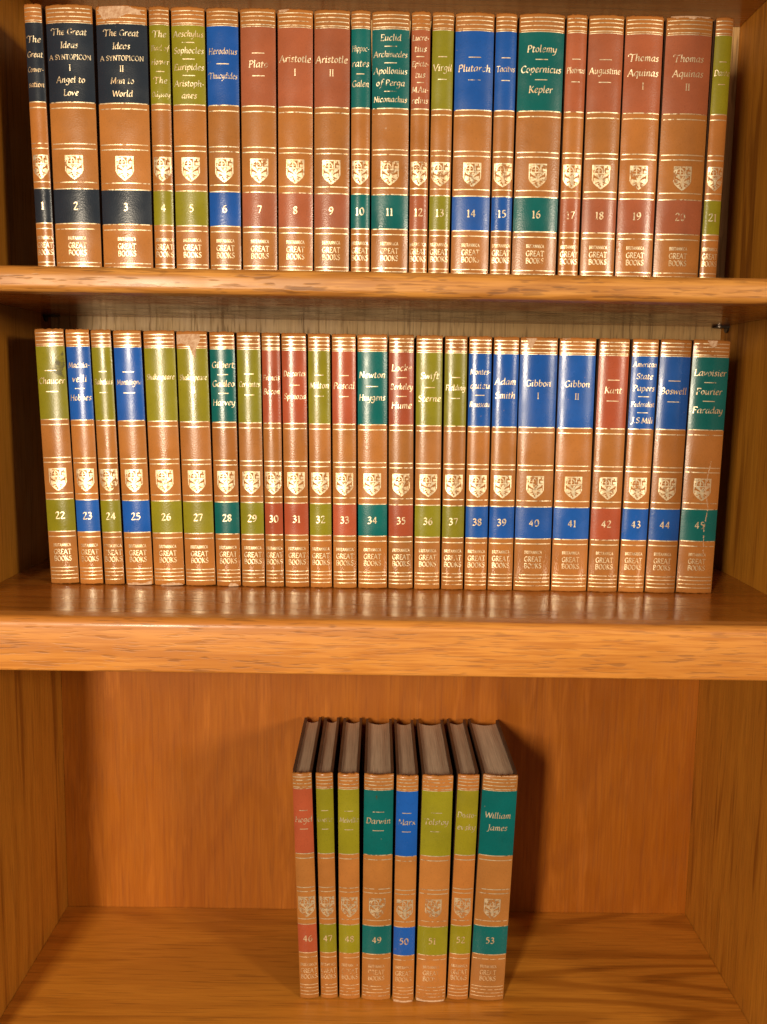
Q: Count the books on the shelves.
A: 53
